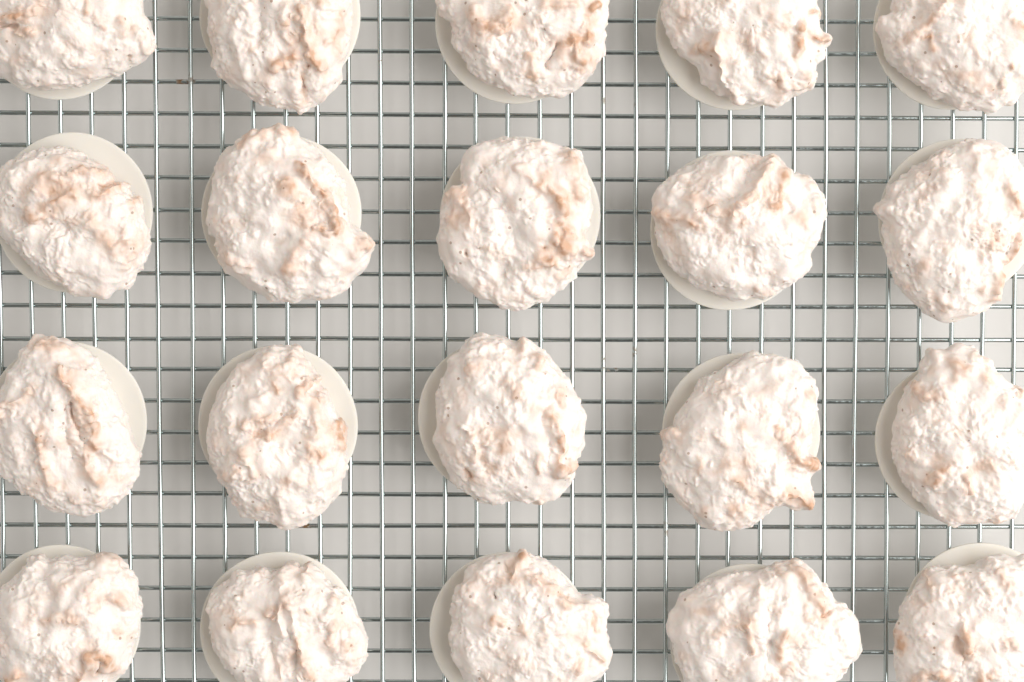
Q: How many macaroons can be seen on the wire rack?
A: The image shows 20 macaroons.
